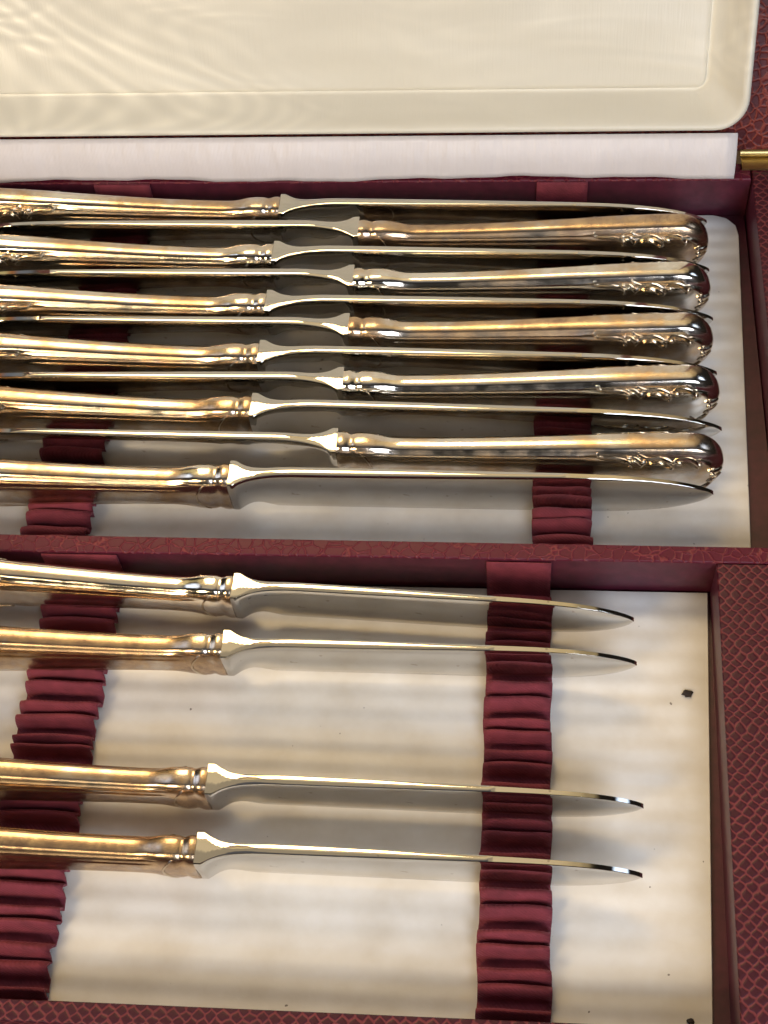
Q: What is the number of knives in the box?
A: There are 15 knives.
